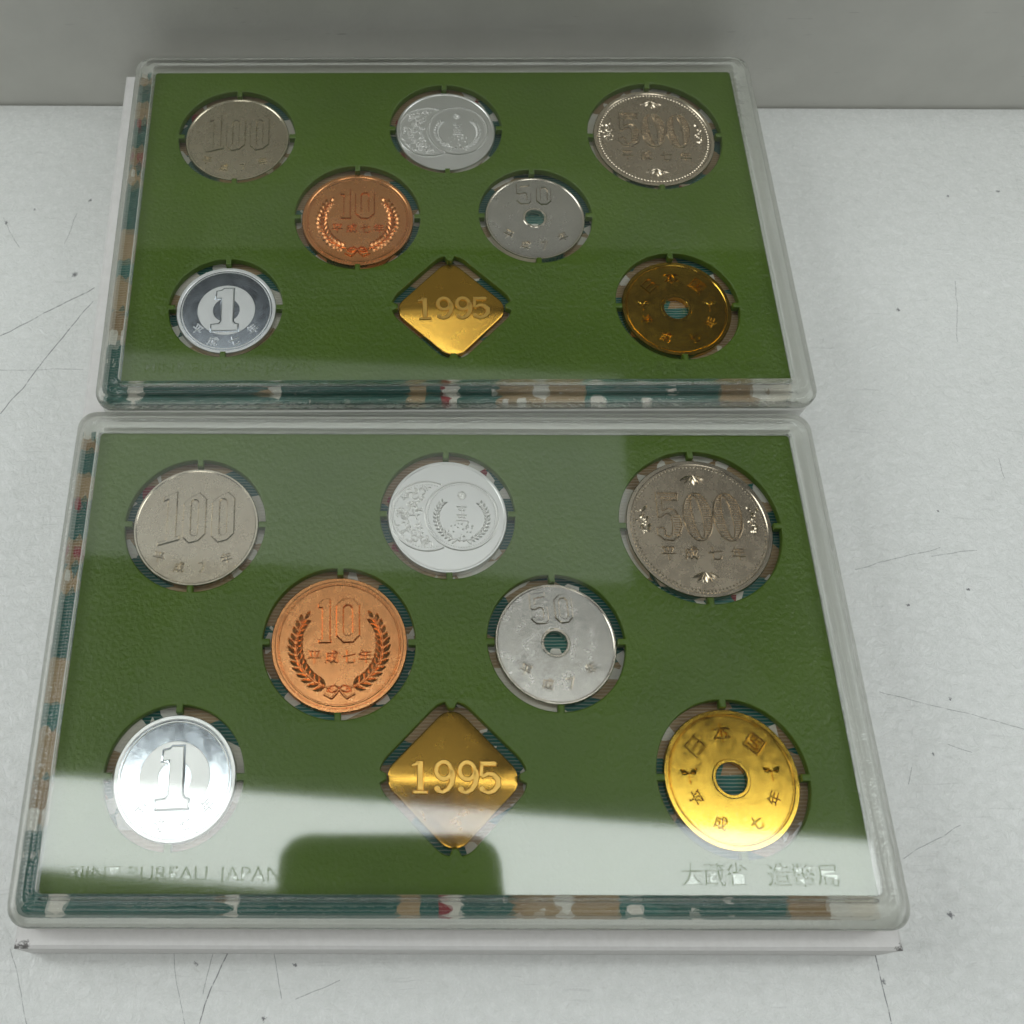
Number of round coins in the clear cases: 14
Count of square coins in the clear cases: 2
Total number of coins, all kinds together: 16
